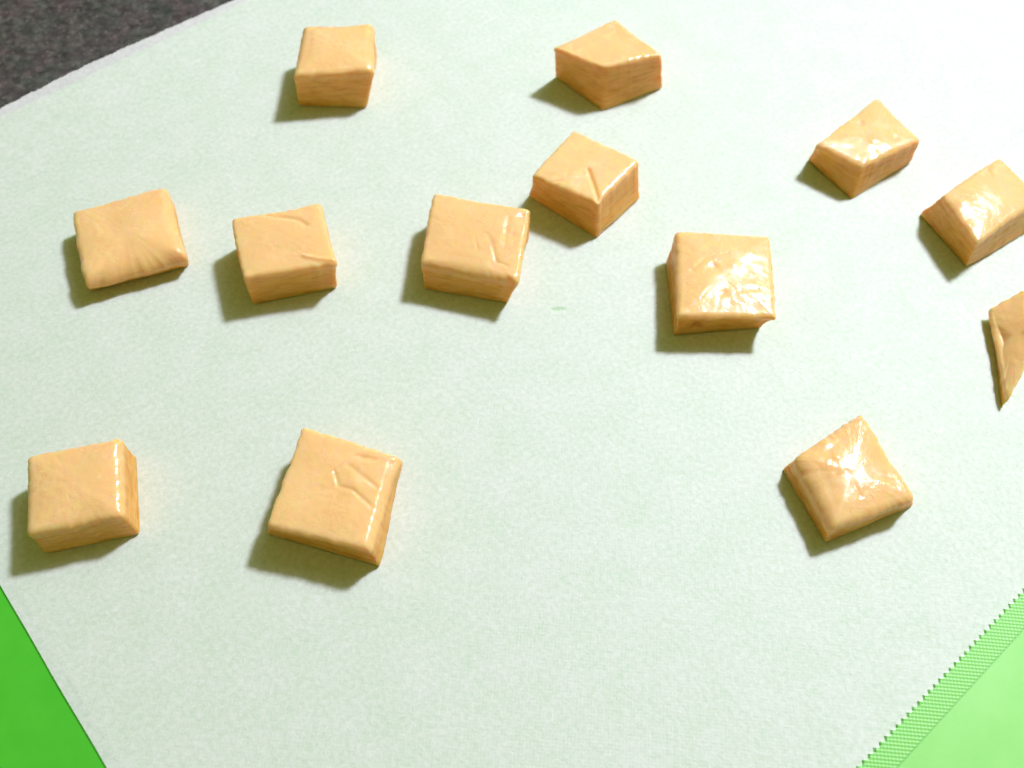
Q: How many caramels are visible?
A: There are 13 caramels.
